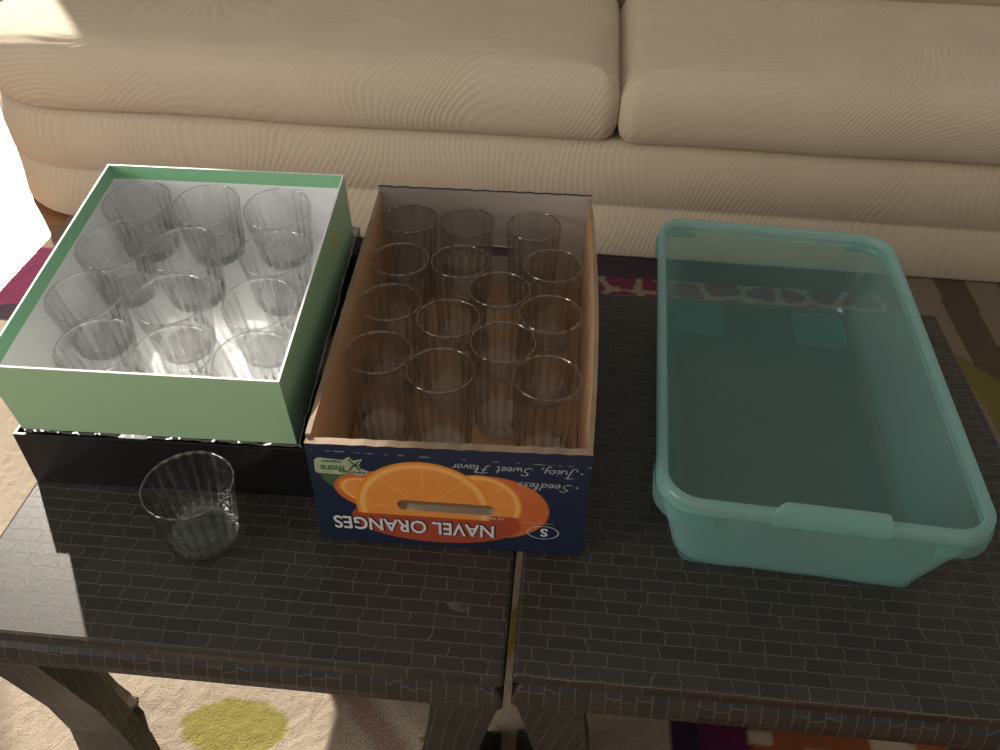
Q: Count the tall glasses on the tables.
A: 14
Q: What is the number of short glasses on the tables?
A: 13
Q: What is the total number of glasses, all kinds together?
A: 27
